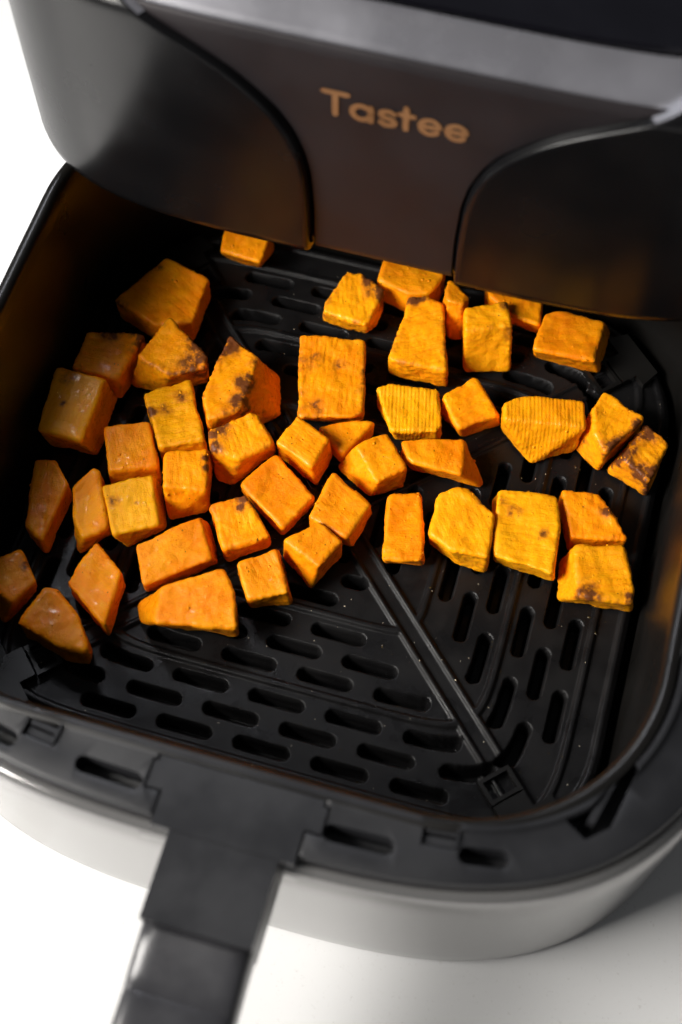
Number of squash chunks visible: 45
